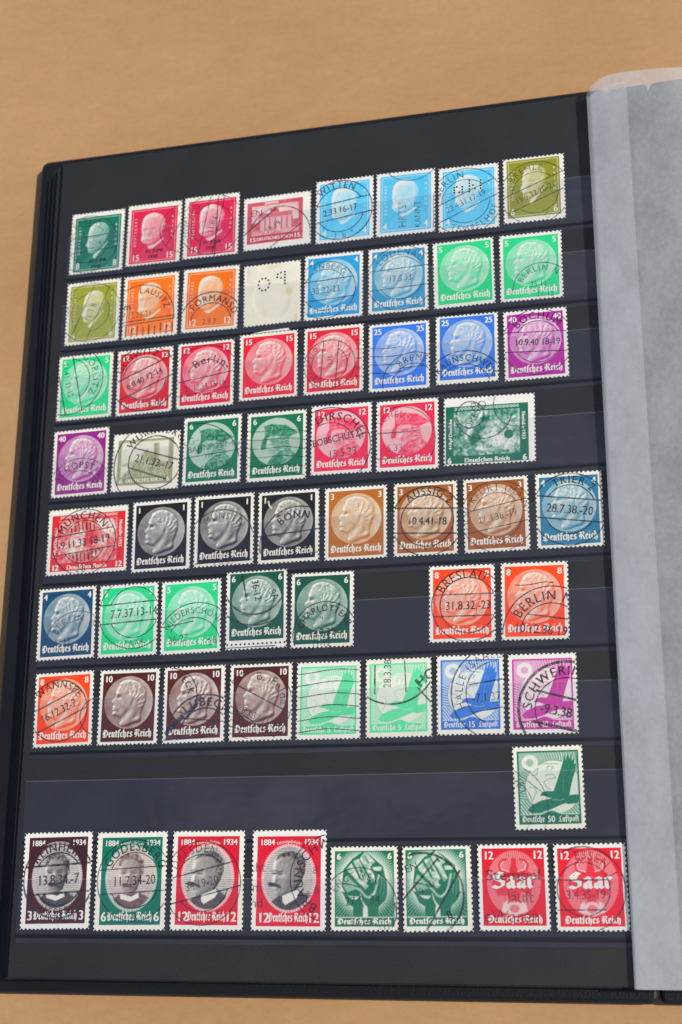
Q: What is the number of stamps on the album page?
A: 63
